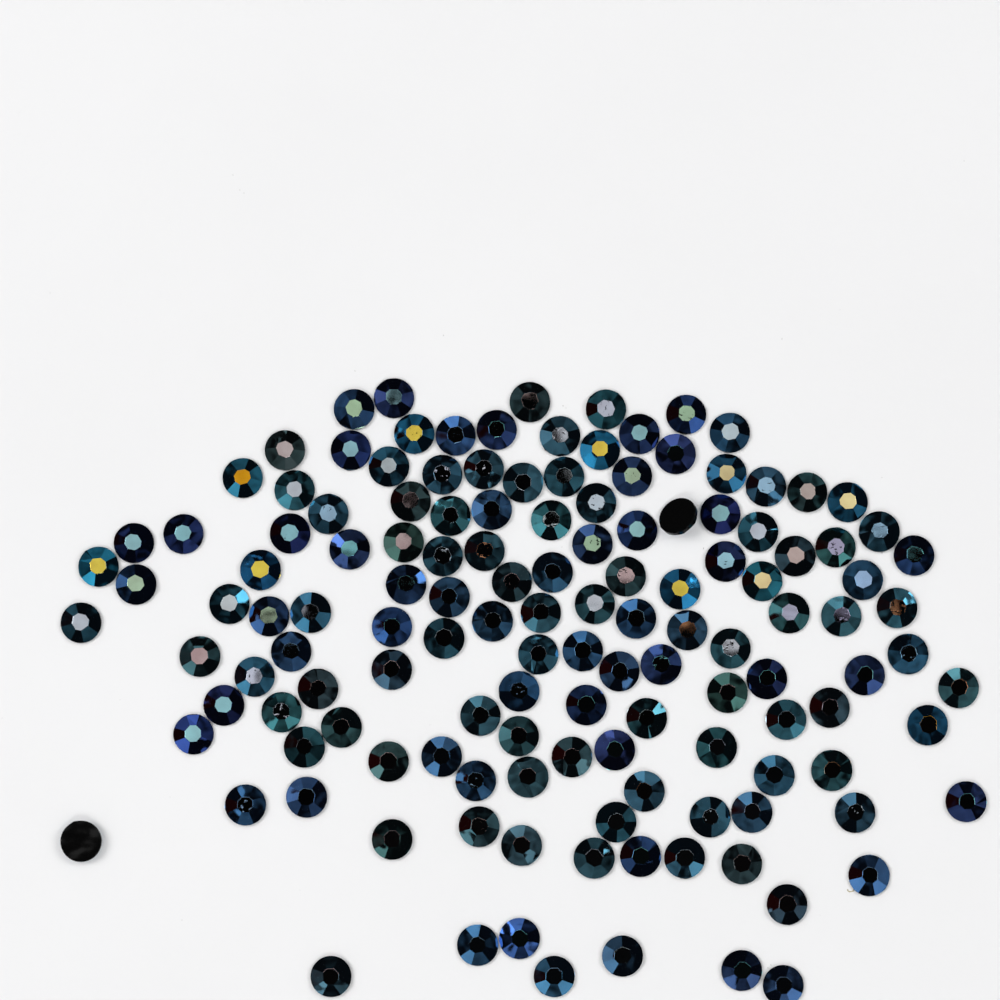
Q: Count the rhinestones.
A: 137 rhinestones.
